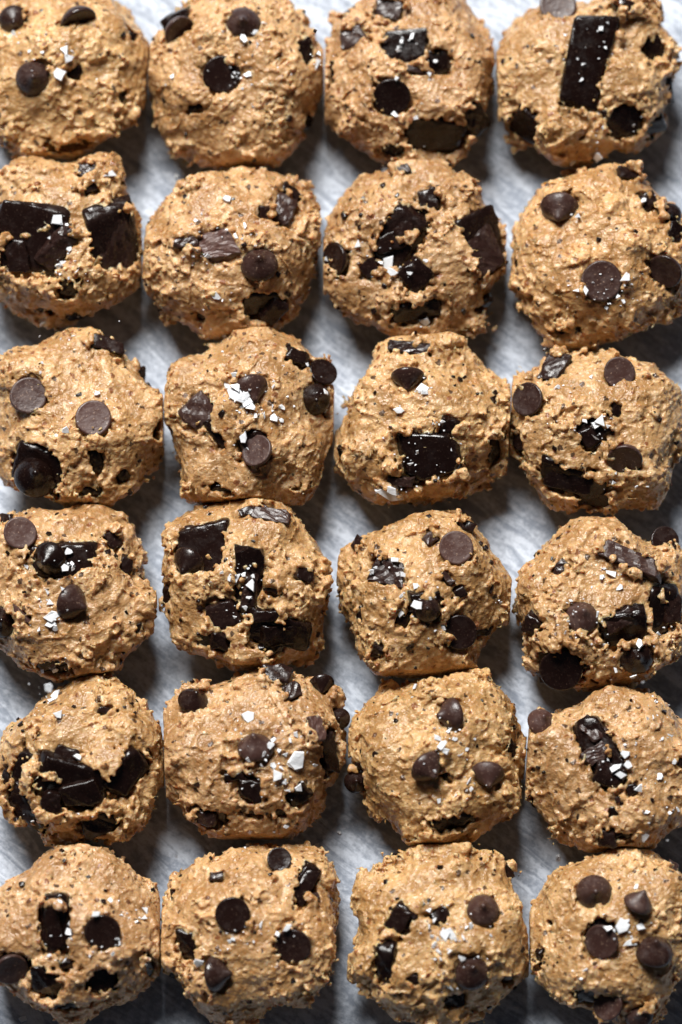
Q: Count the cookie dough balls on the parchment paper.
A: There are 24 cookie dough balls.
